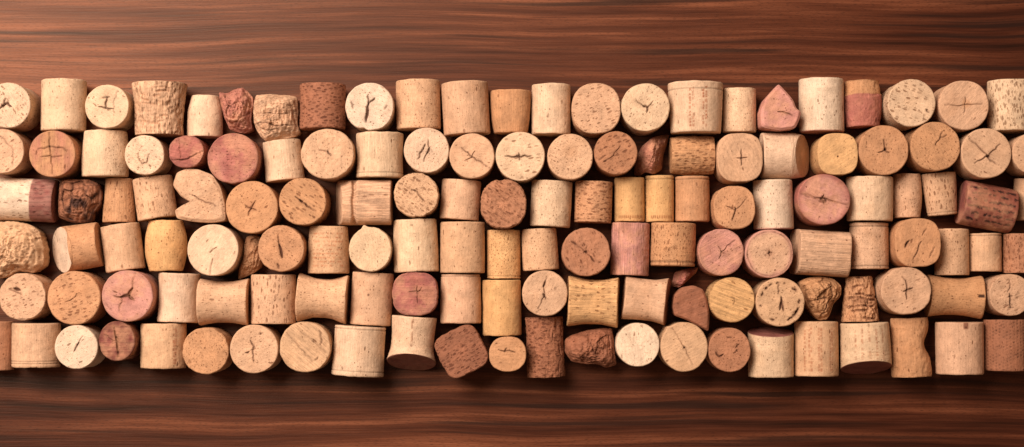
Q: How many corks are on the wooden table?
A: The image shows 140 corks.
